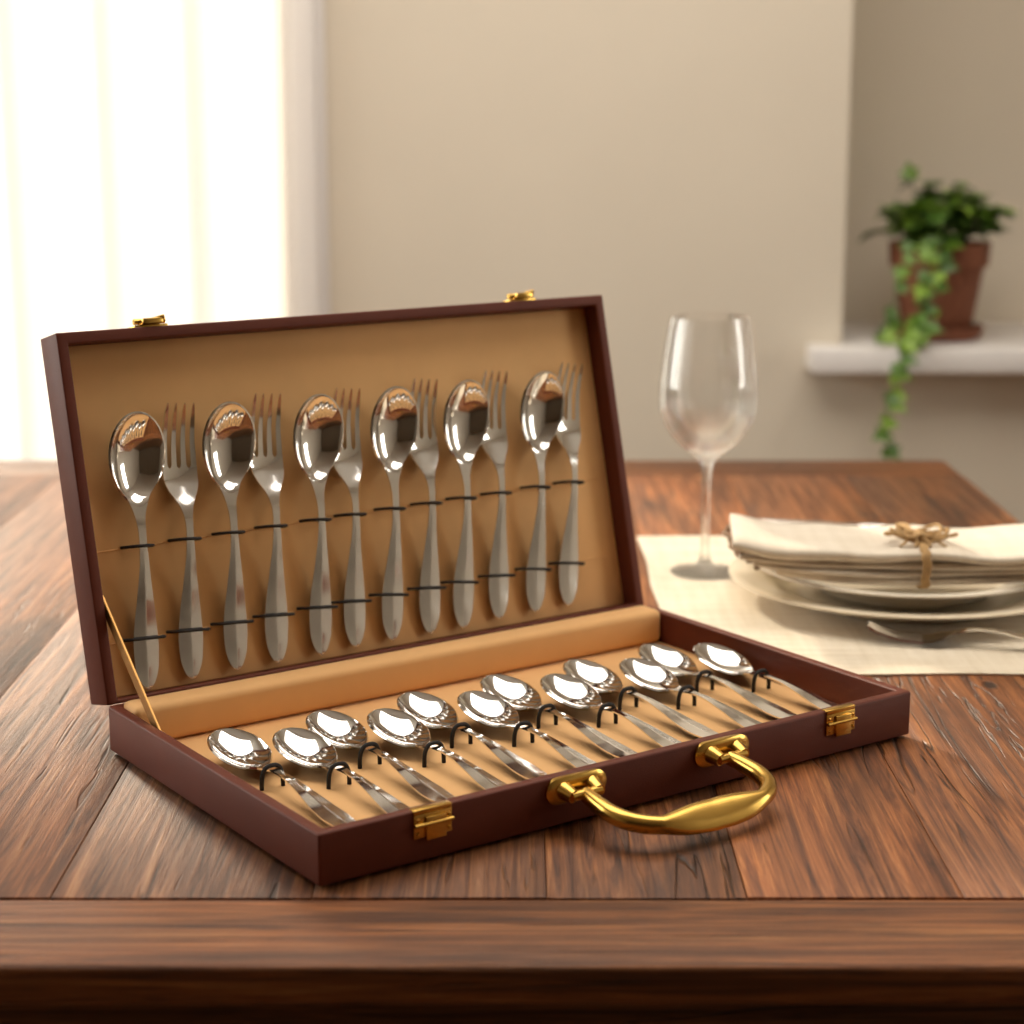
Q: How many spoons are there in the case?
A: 18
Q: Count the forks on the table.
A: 7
